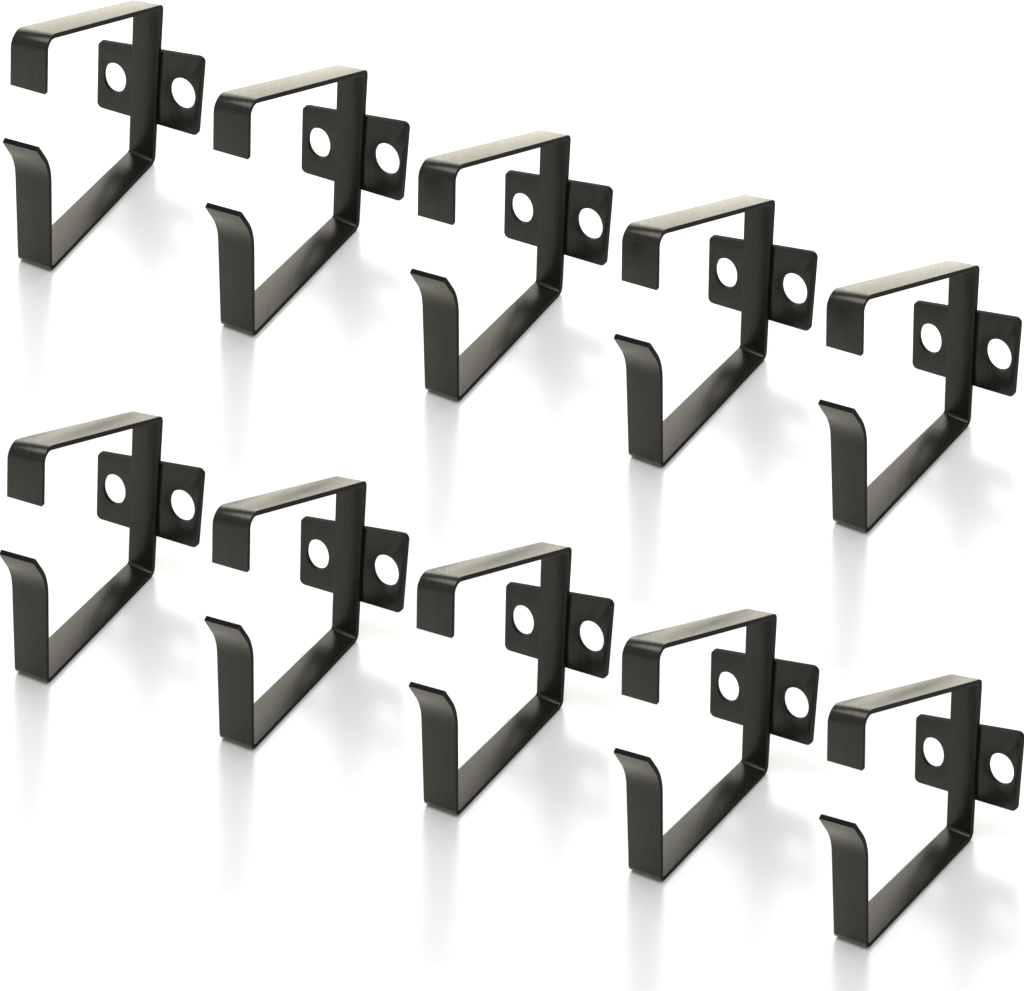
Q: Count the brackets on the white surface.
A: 10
